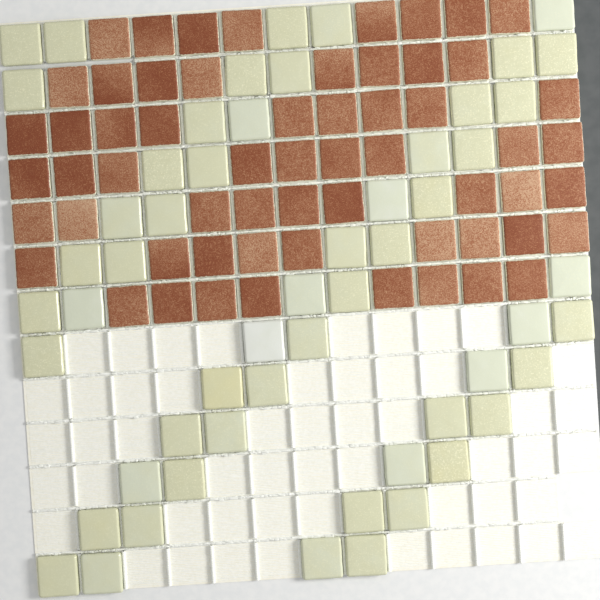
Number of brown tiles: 60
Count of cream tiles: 56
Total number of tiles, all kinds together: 116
